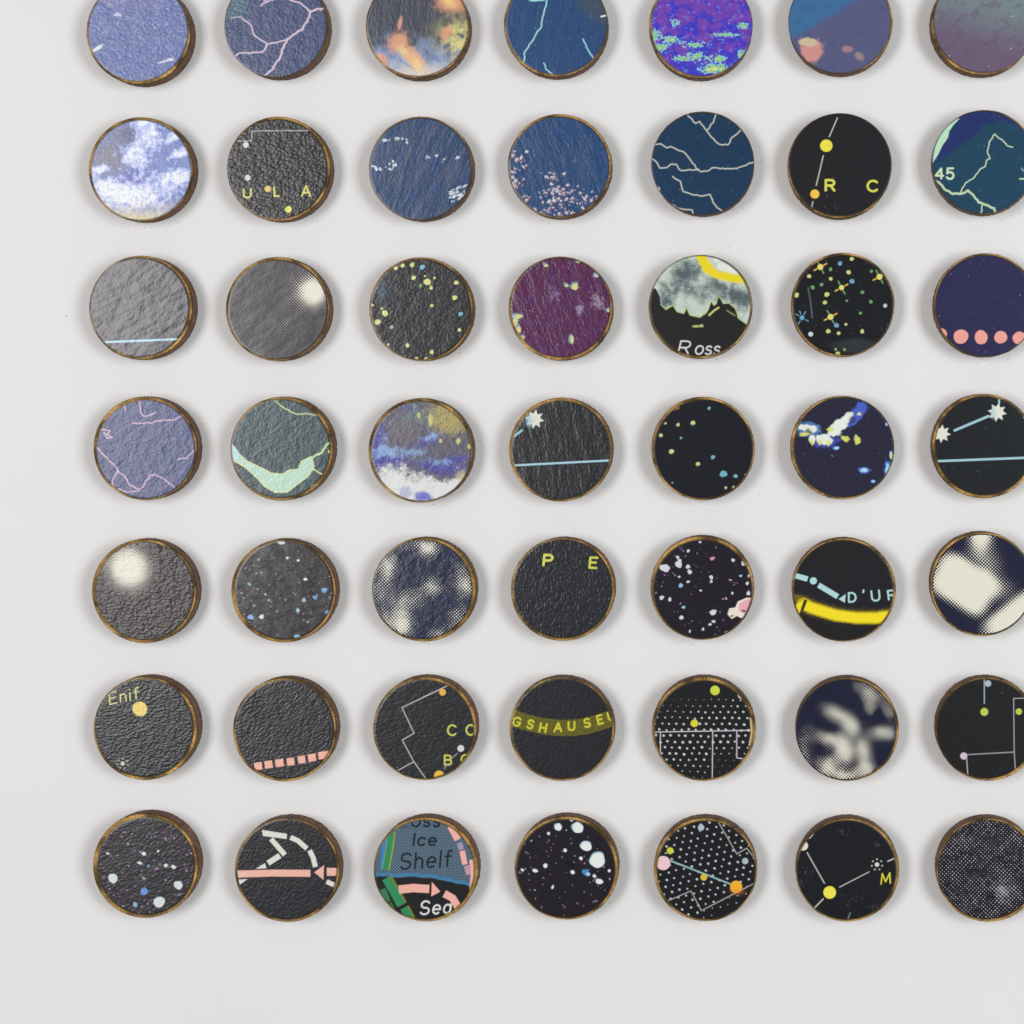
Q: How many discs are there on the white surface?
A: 49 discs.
